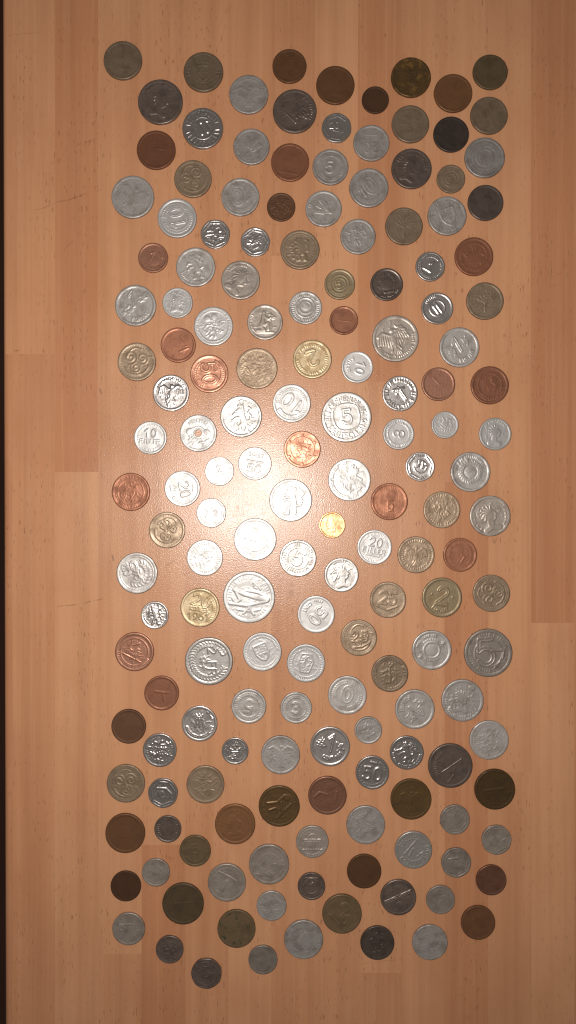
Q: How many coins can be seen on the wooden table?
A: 166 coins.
